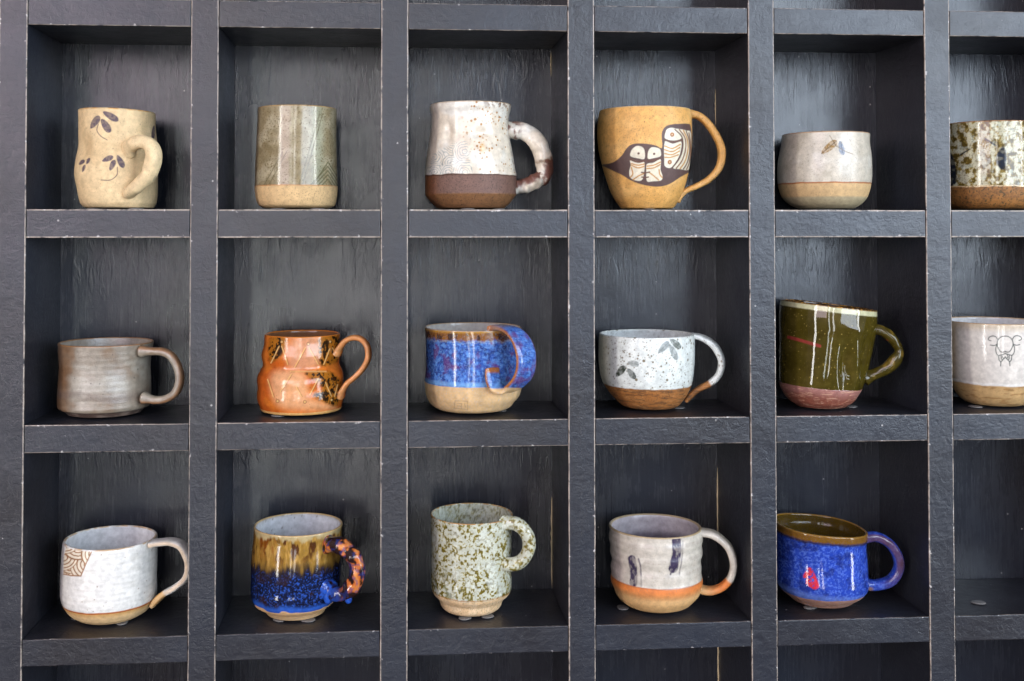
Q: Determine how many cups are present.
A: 17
